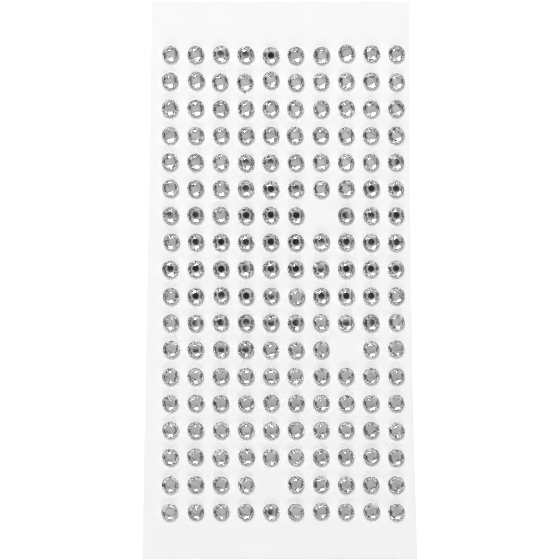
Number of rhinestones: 177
